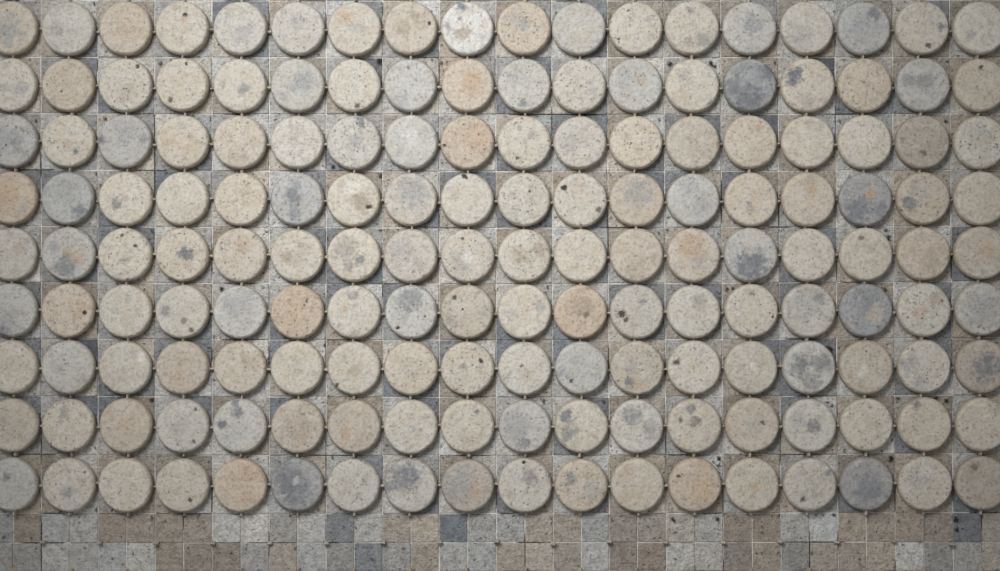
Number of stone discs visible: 162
